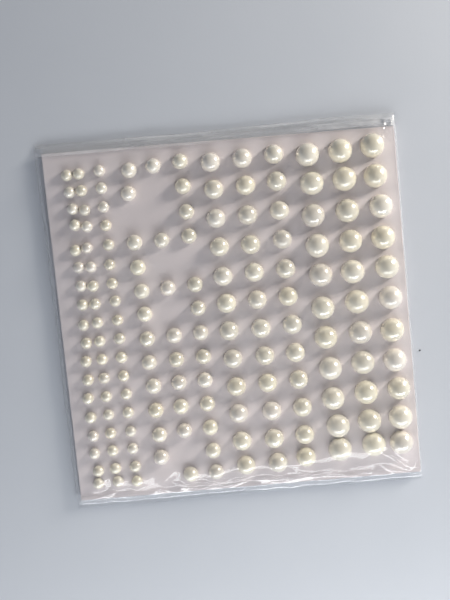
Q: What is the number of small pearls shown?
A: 34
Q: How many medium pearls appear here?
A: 36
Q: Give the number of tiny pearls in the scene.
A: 54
